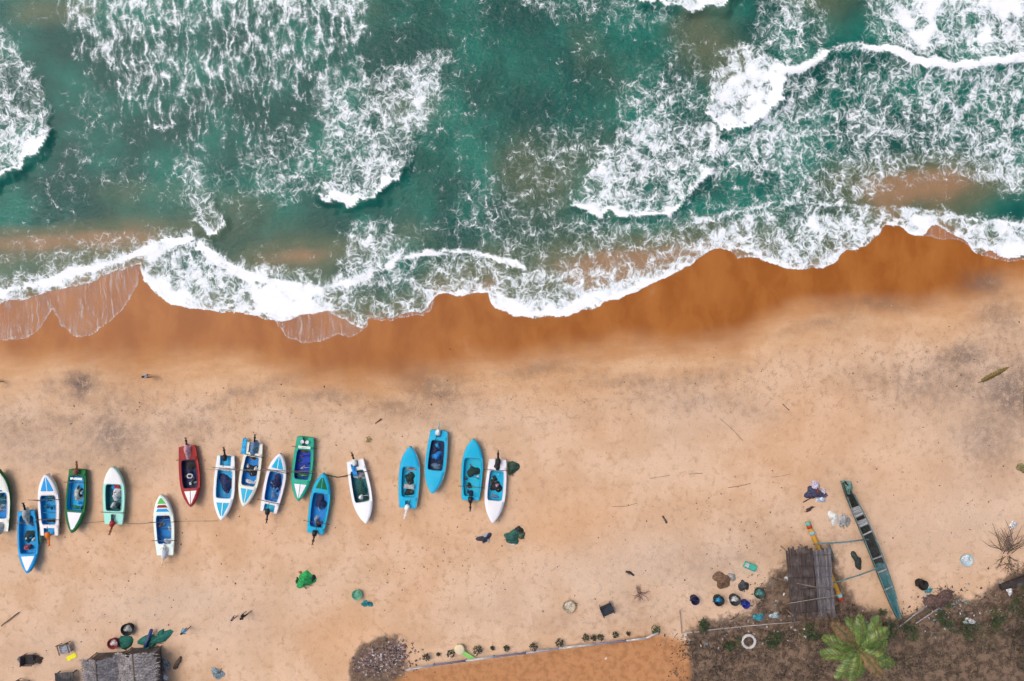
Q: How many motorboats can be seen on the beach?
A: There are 17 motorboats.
